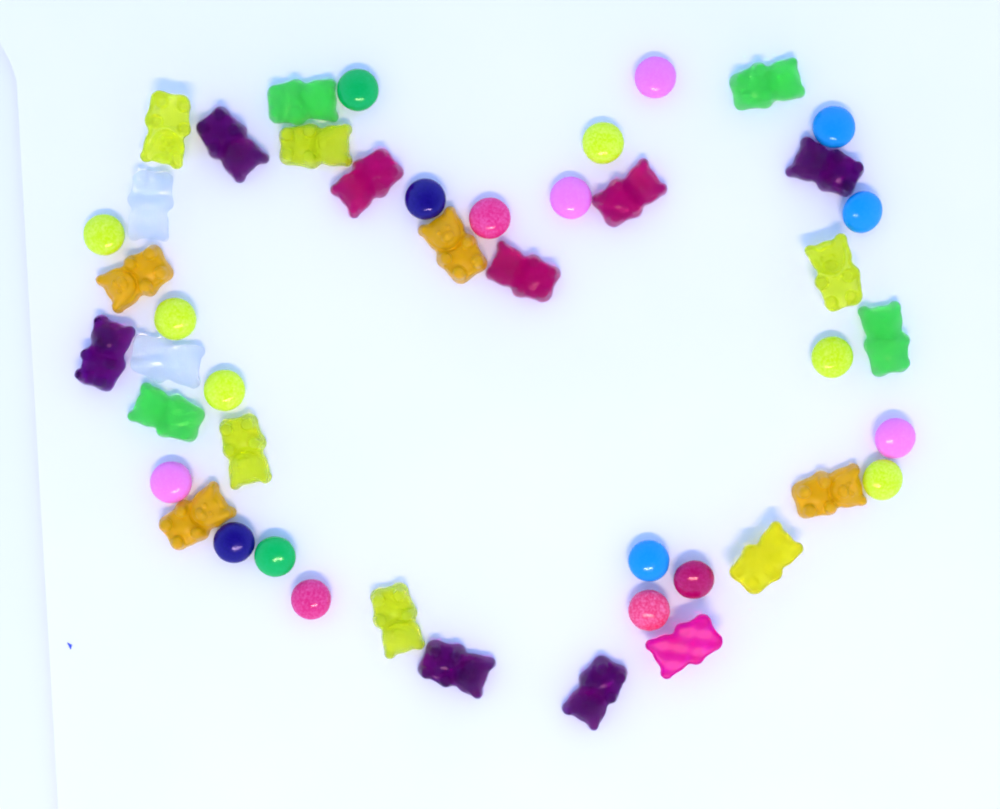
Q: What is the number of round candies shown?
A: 21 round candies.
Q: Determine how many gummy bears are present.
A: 25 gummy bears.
